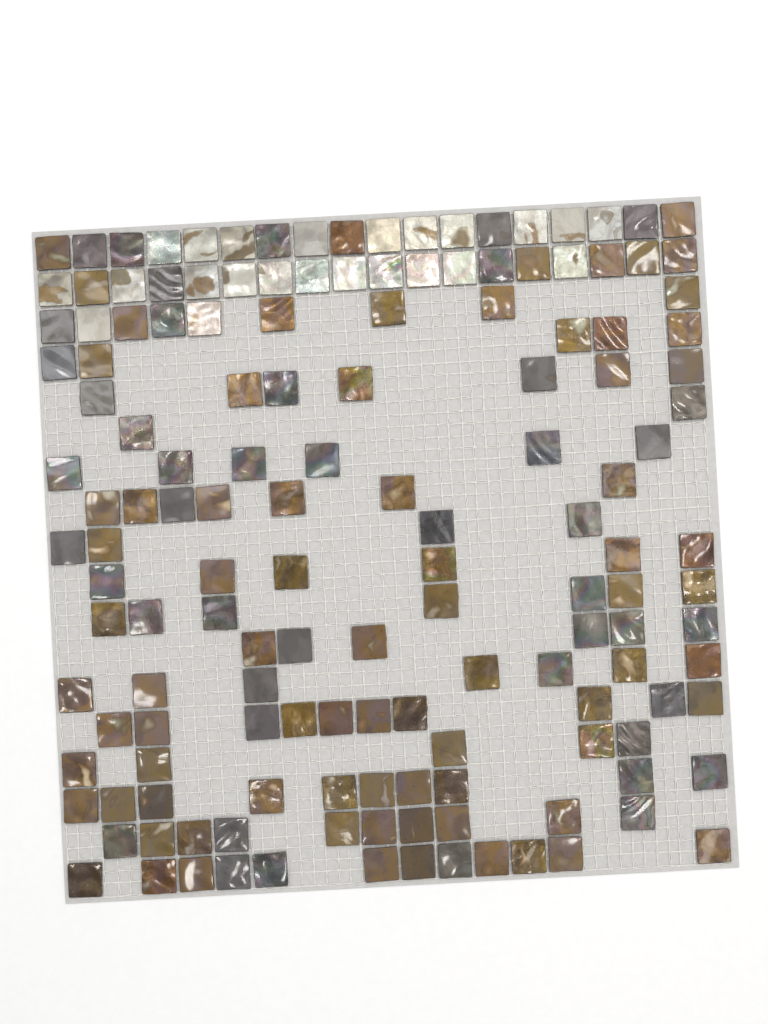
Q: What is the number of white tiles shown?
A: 23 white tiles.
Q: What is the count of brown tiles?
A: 80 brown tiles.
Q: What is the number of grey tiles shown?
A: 46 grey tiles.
